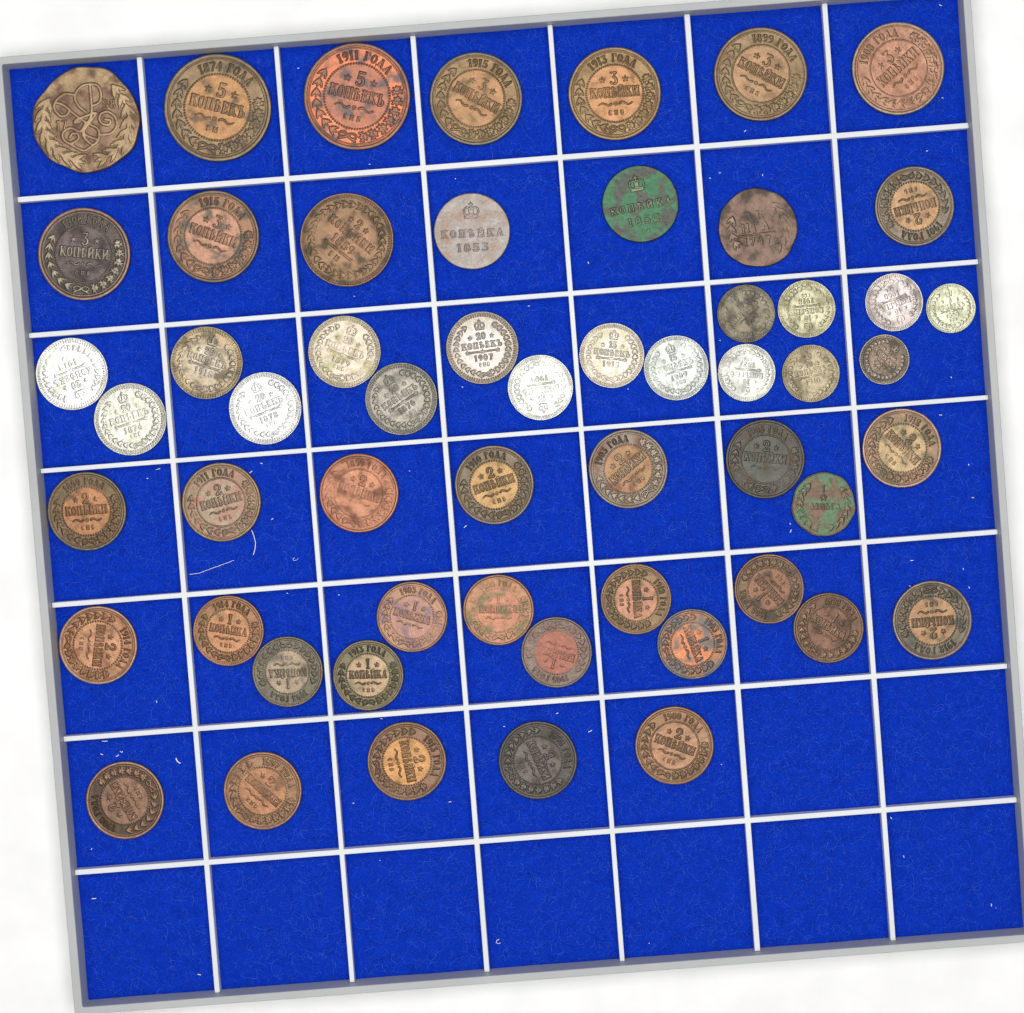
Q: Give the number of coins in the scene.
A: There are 56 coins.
